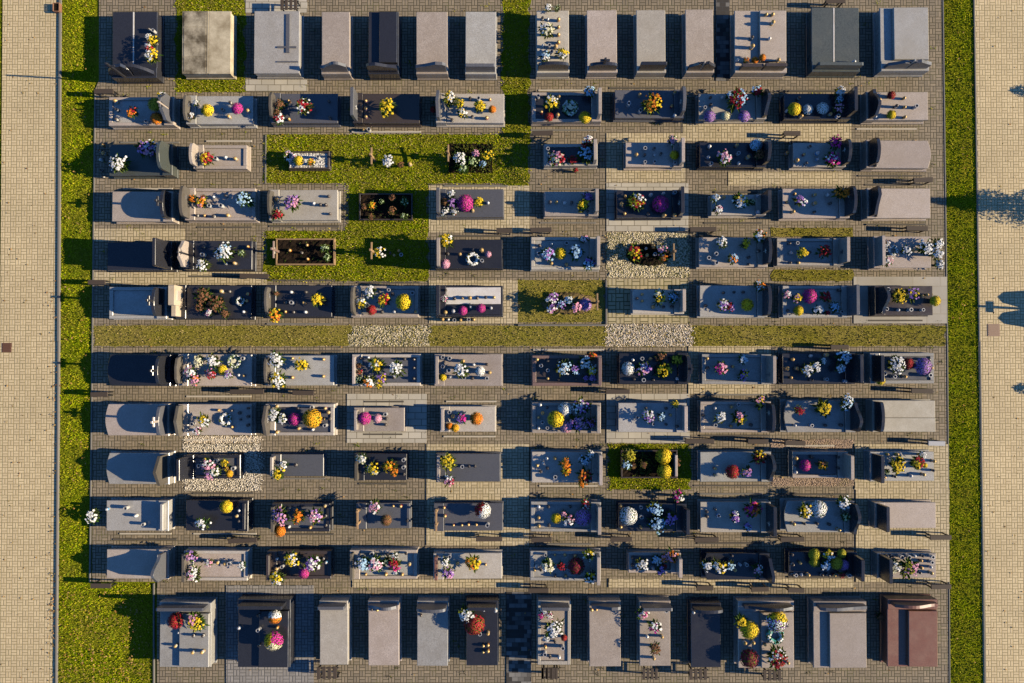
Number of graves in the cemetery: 127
